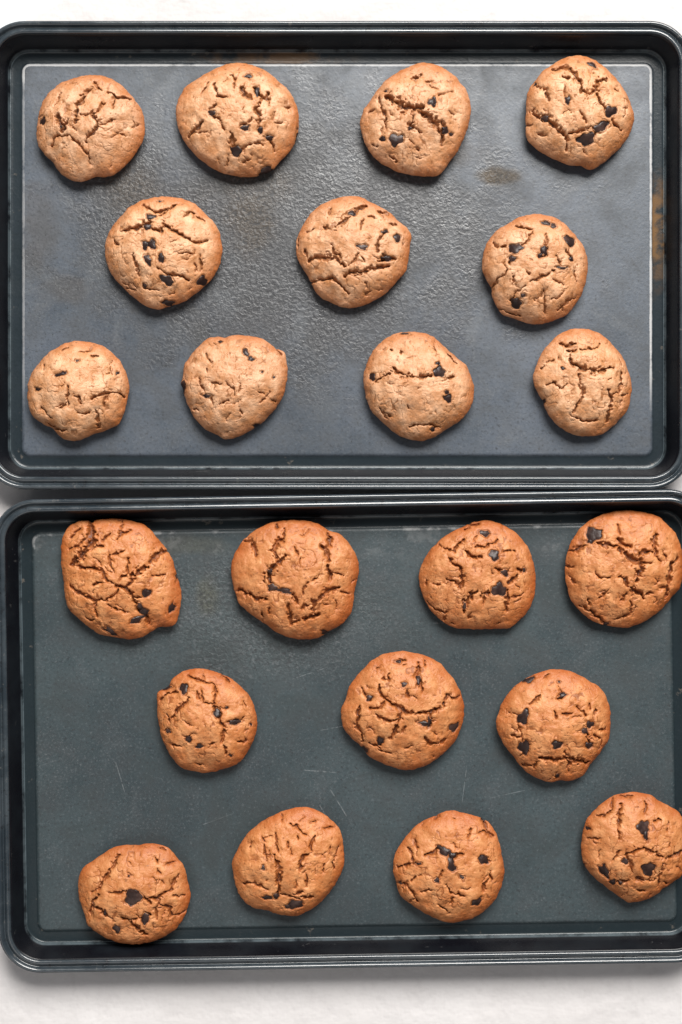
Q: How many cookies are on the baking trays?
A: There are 22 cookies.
